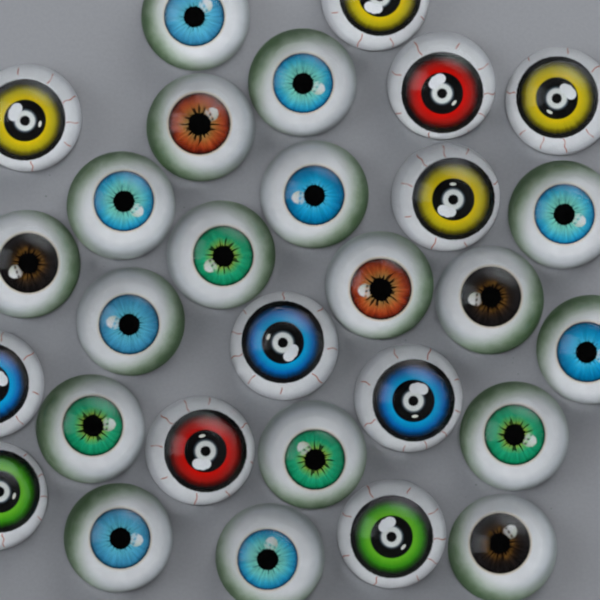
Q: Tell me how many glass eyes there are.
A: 29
